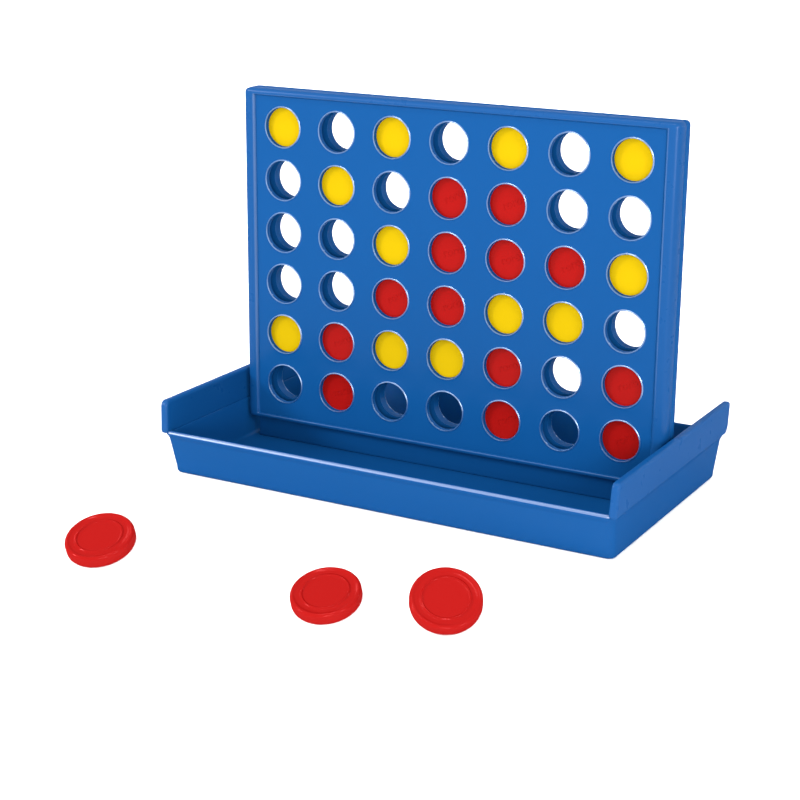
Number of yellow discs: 12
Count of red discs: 16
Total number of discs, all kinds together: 28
